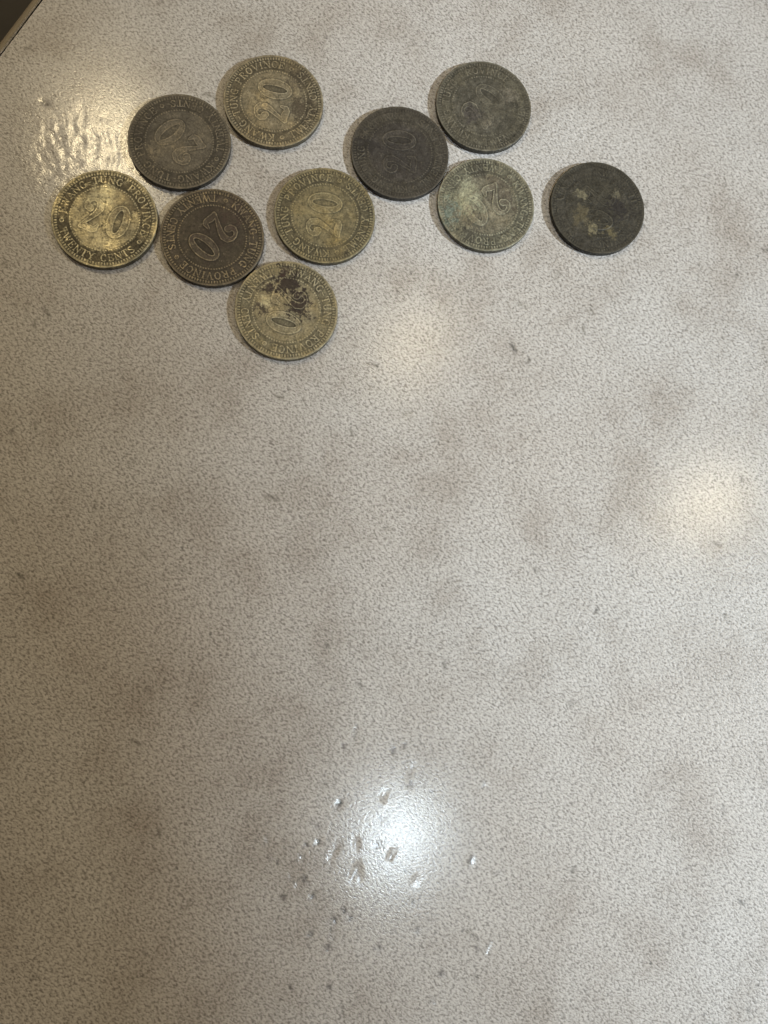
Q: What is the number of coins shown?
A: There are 10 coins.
